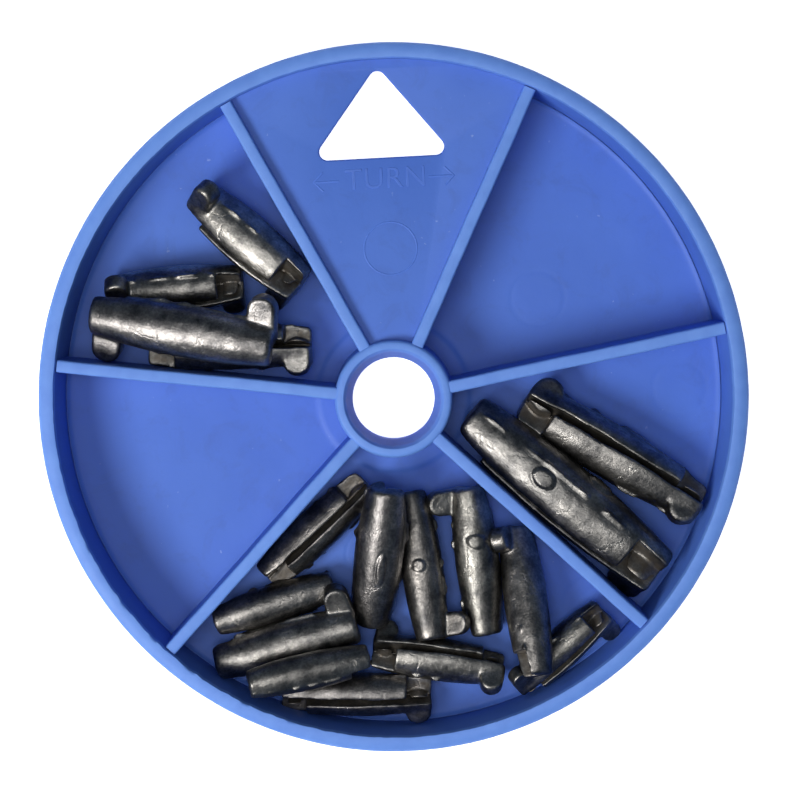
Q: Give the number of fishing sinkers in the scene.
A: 17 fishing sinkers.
